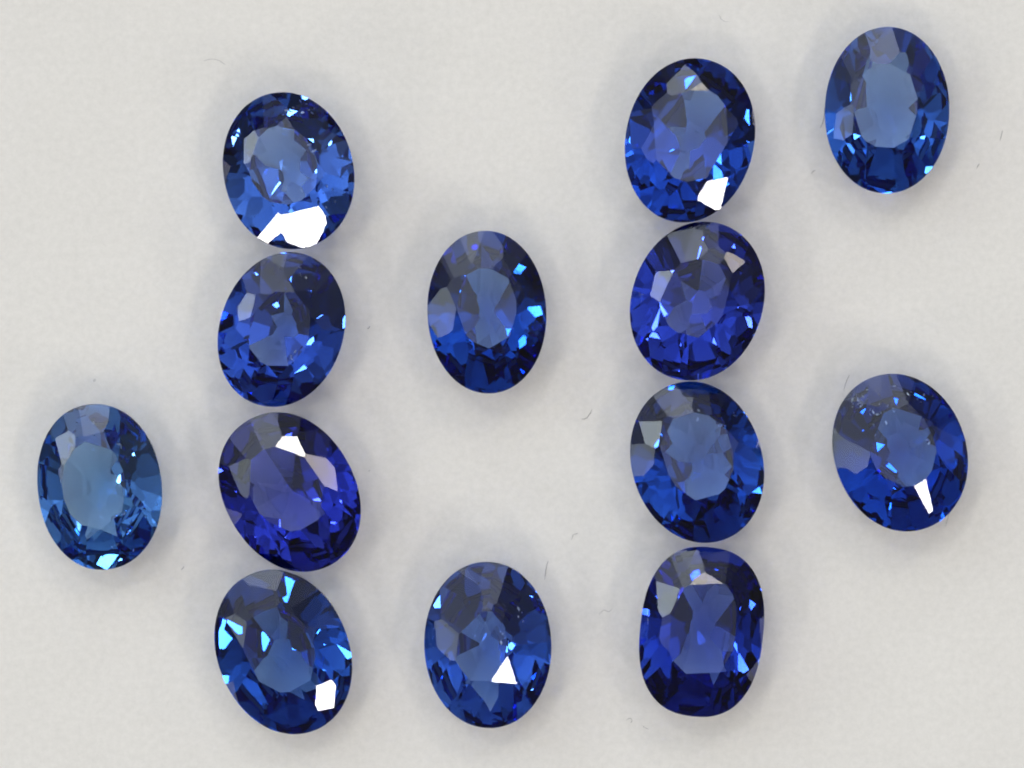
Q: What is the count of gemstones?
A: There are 13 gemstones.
